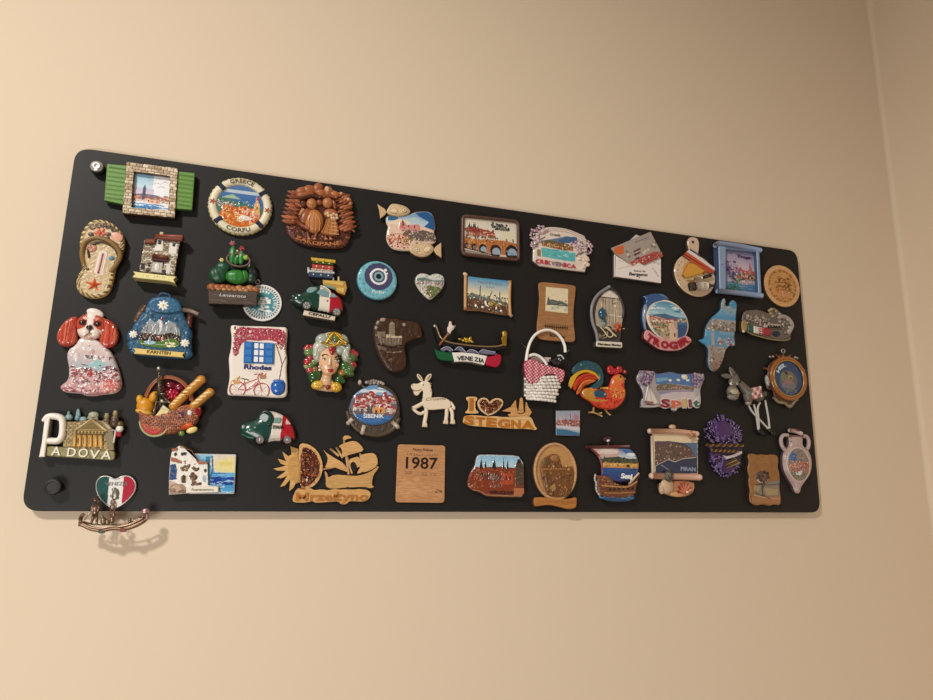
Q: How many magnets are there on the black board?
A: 52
